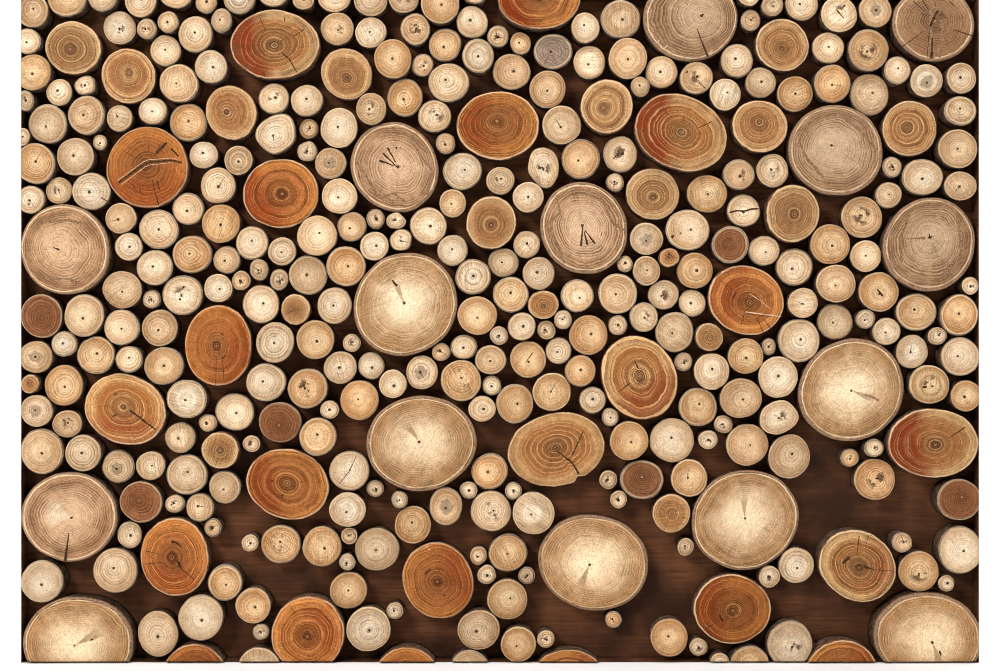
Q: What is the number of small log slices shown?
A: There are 103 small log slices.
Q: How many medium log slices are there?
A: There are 138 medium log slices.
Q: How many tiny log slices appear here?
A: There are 76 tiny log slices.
